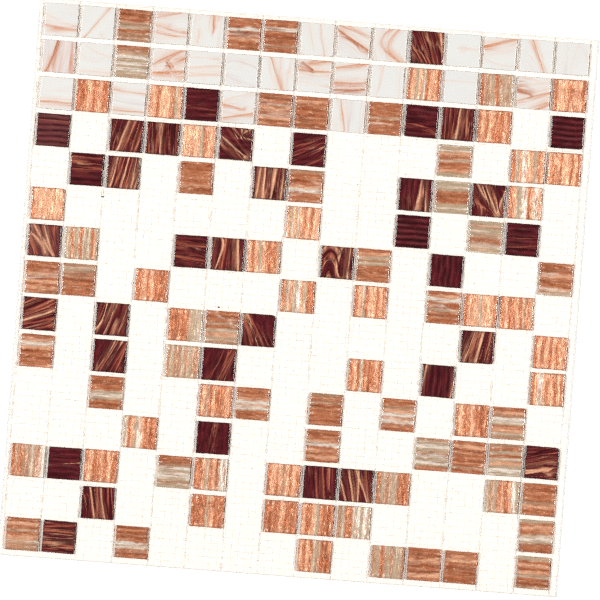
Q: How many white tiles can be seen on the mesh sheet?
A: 26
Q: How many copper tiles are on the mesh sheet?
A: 75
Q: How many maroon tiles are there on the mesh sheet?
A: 36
